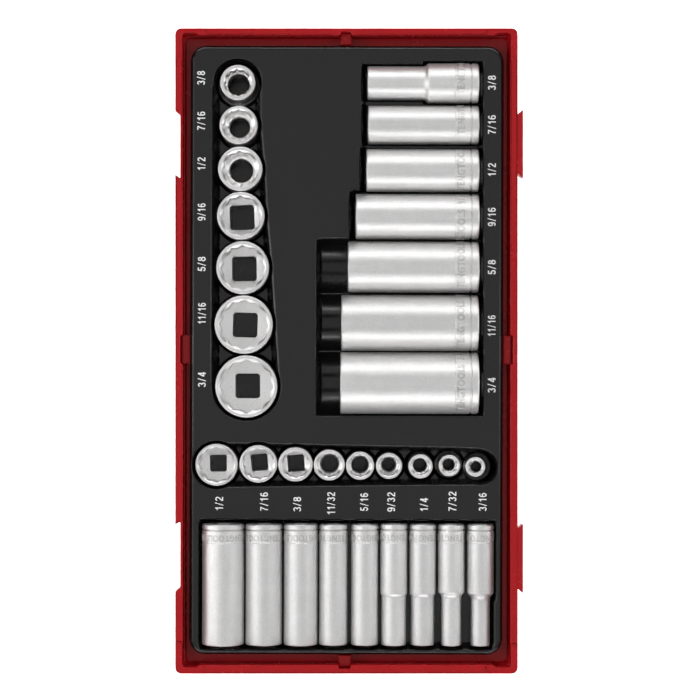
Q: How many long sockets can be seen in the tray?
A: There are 16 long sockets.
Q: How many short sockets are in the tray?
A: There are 16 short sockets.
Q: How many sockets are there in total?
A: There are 32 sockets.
